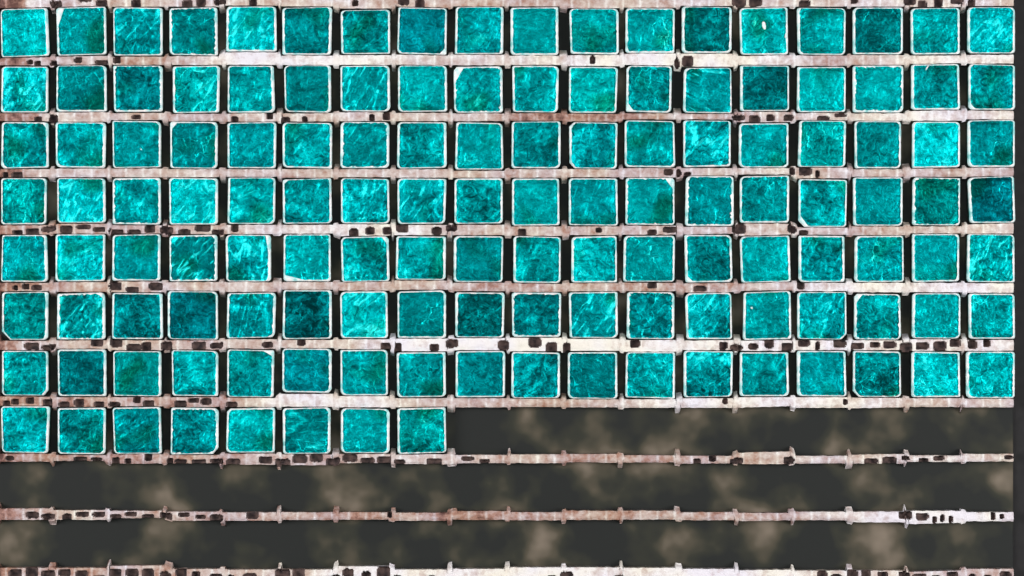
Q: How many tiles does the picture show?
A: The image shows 134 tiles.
